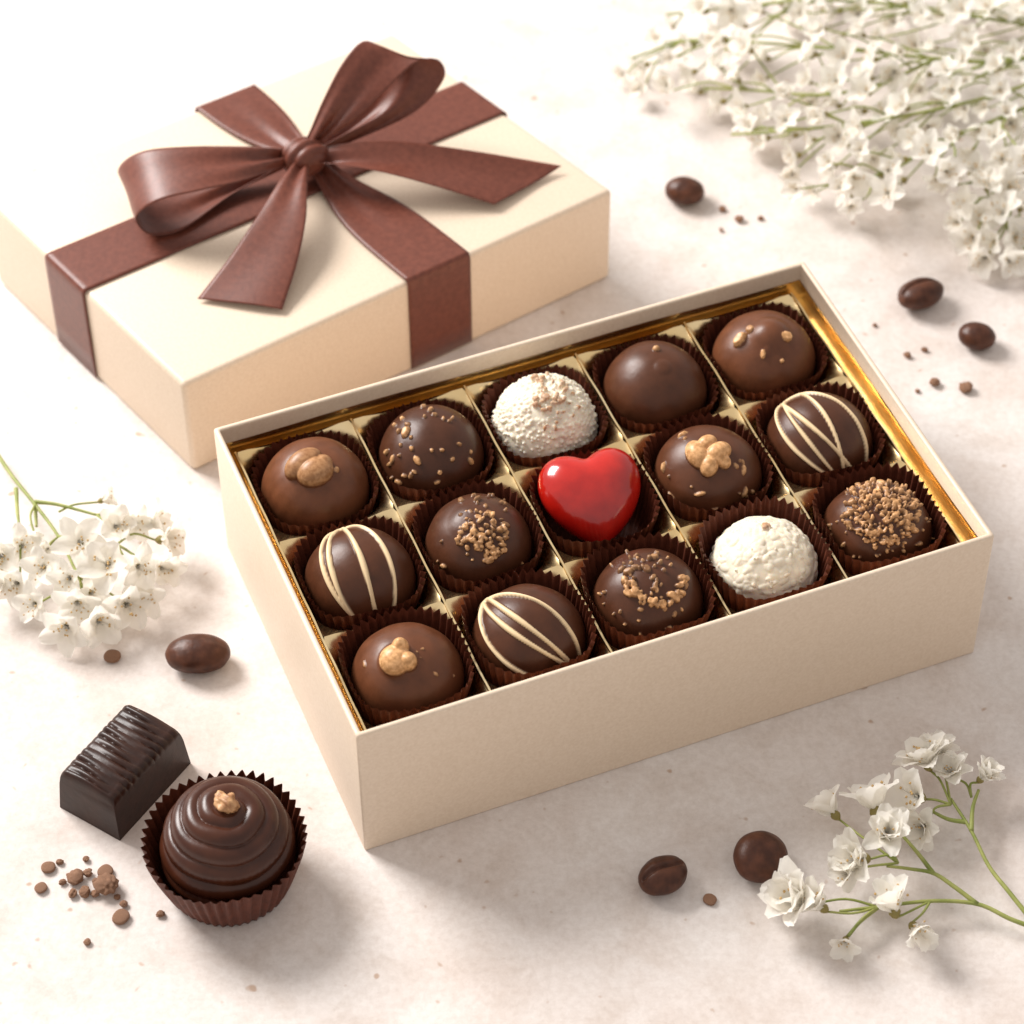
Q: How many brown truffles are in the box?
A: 12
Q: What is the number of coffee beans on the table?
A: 6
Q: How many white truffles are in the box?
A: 2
